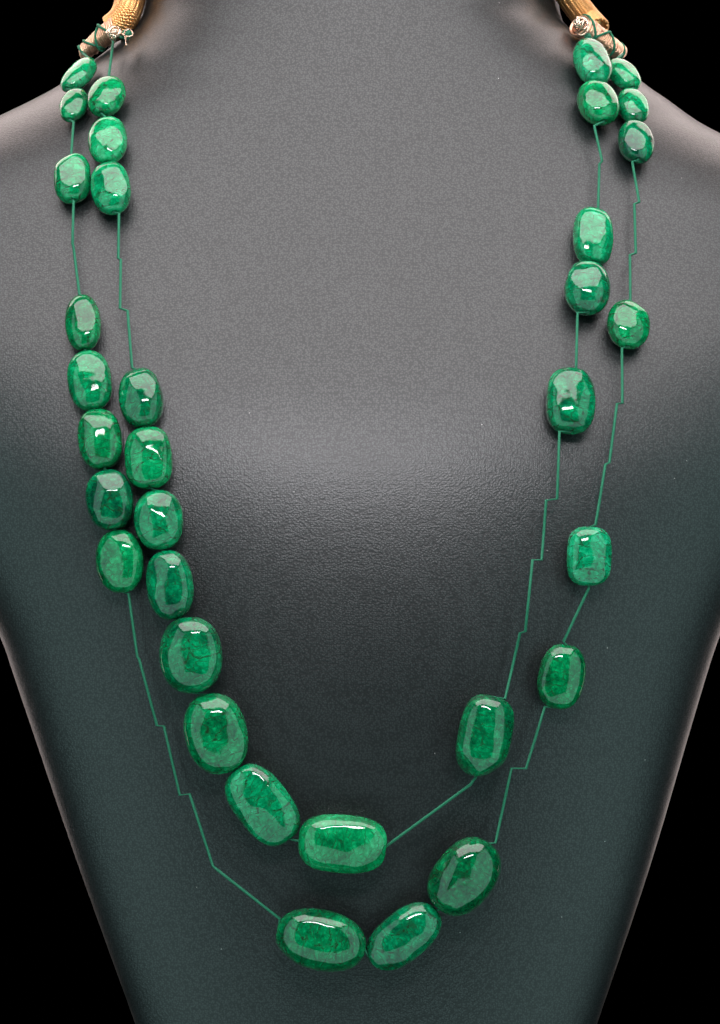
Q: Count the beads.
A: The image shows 34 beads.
